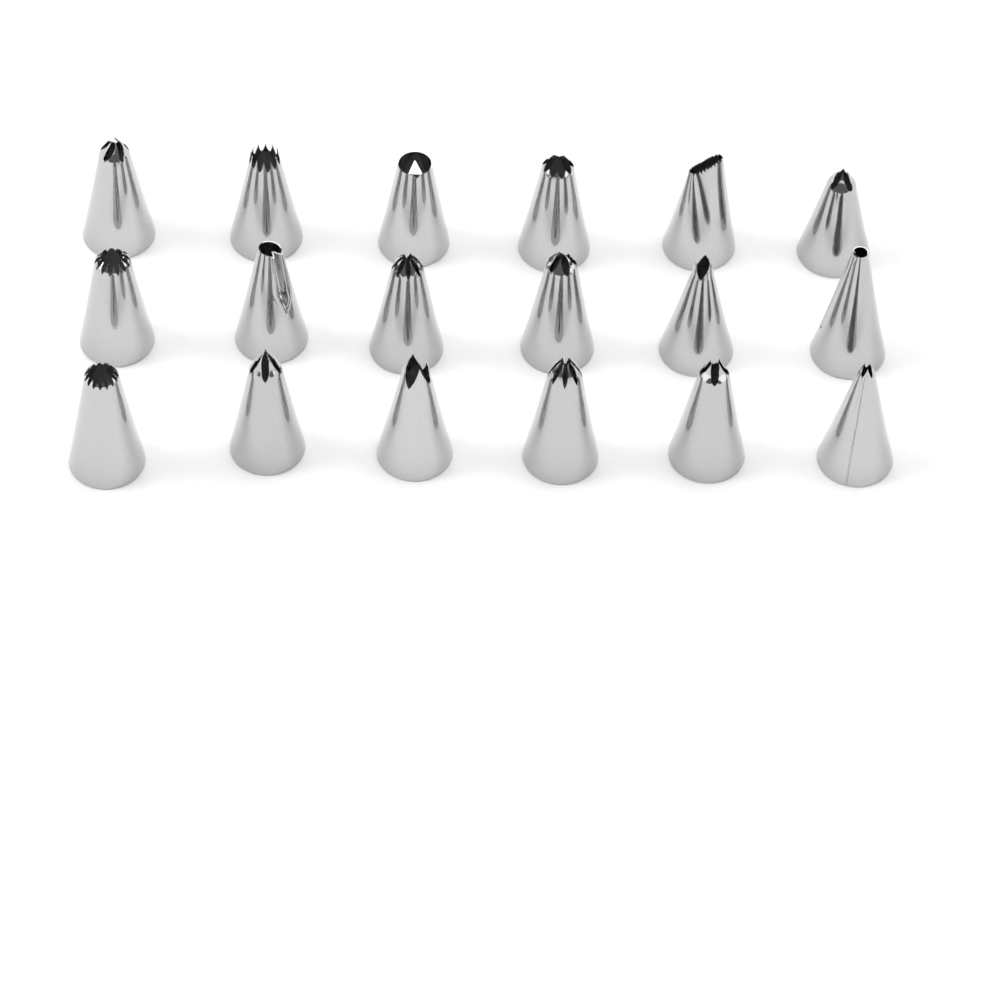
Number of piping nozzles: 18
